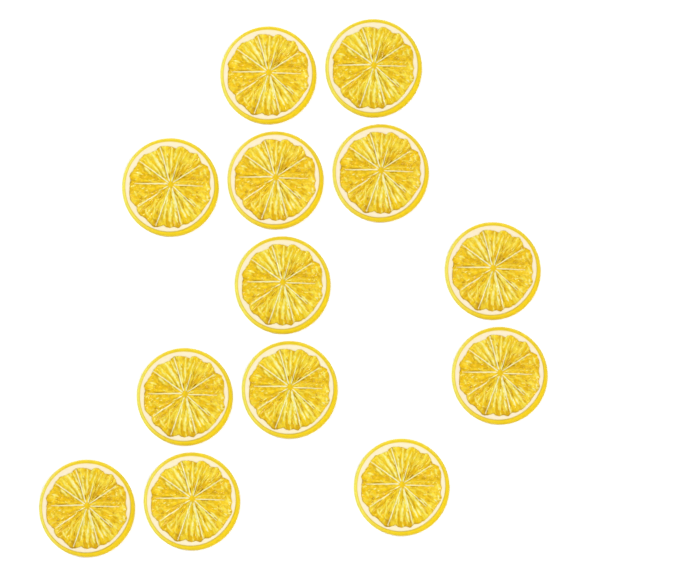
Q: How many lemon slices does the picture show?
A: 13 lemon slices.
